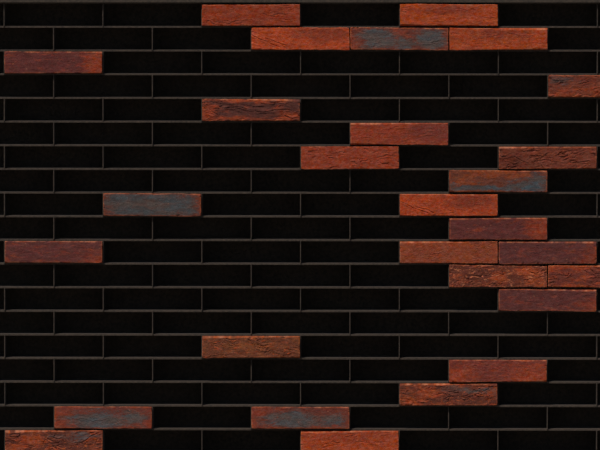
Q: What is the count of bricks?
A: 28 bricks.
